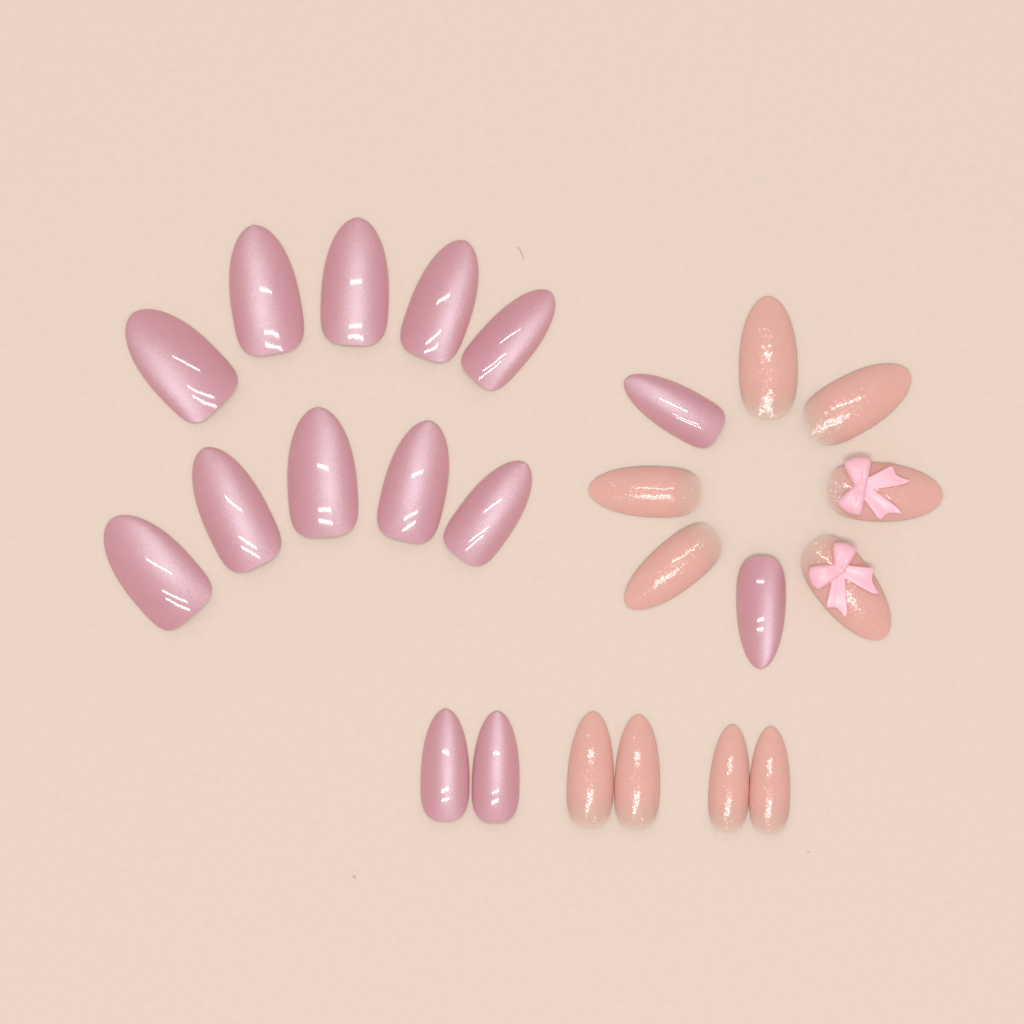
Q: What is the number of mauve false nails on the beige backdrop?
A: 14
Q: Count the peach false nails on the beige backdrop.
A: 10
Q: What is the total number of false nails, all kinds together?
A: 24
